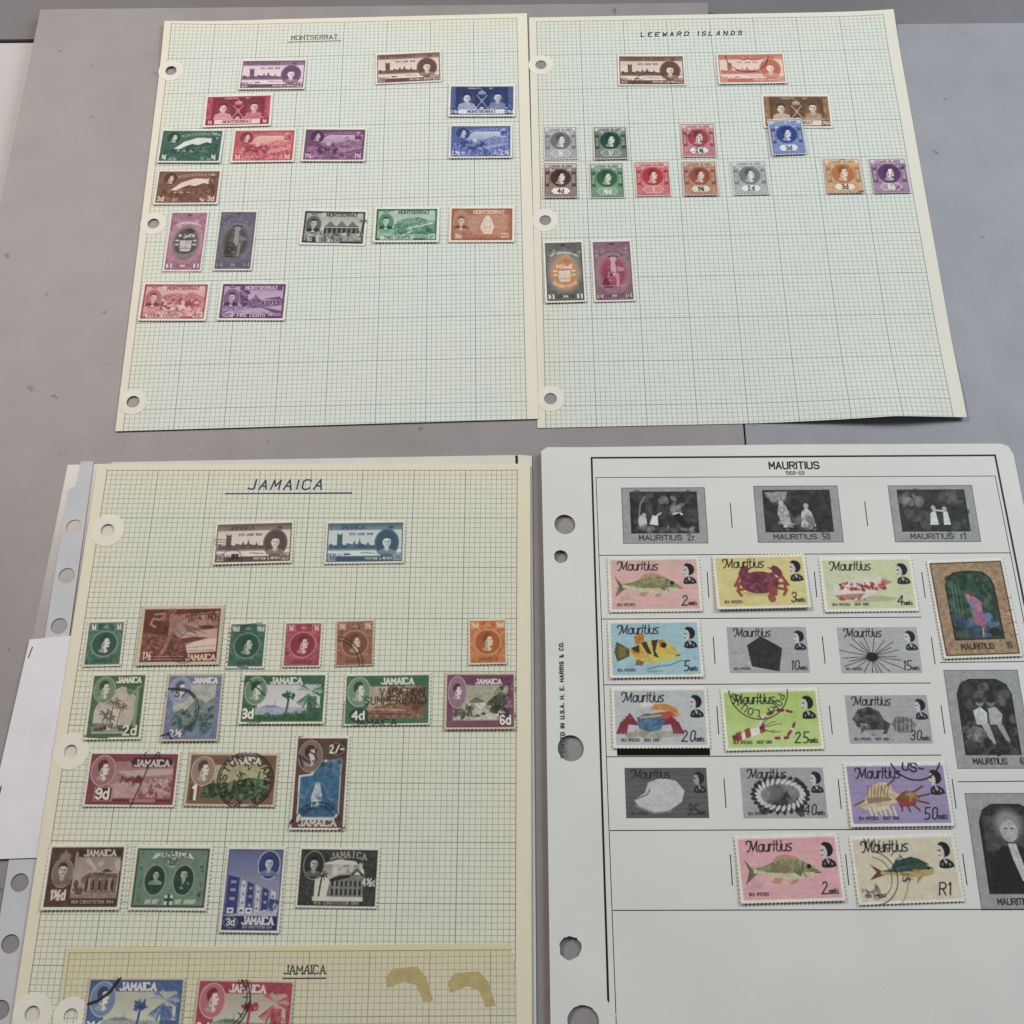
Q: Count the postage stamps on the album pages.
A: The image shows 64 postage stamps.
